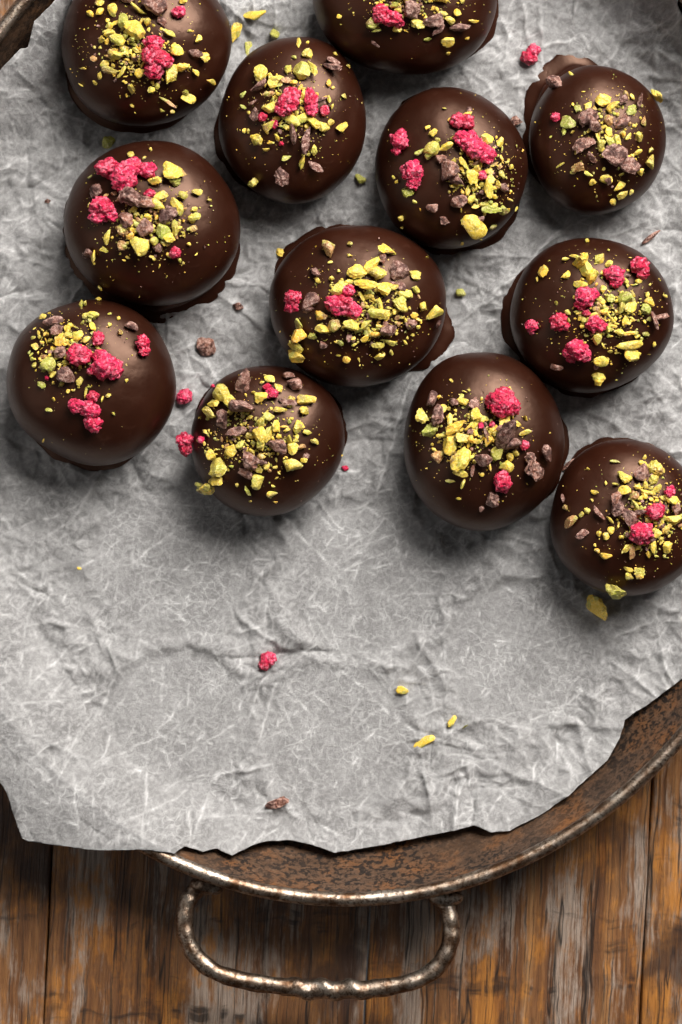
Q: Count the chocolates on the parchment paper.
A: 12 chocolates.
